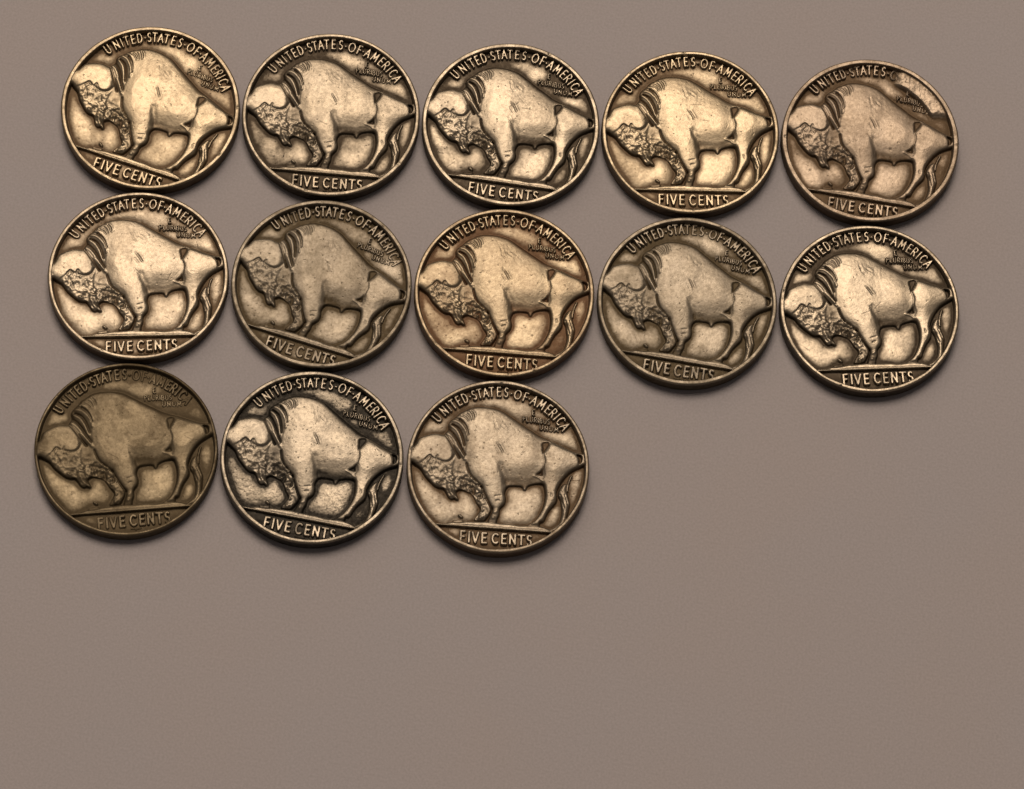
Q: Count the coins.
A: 13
